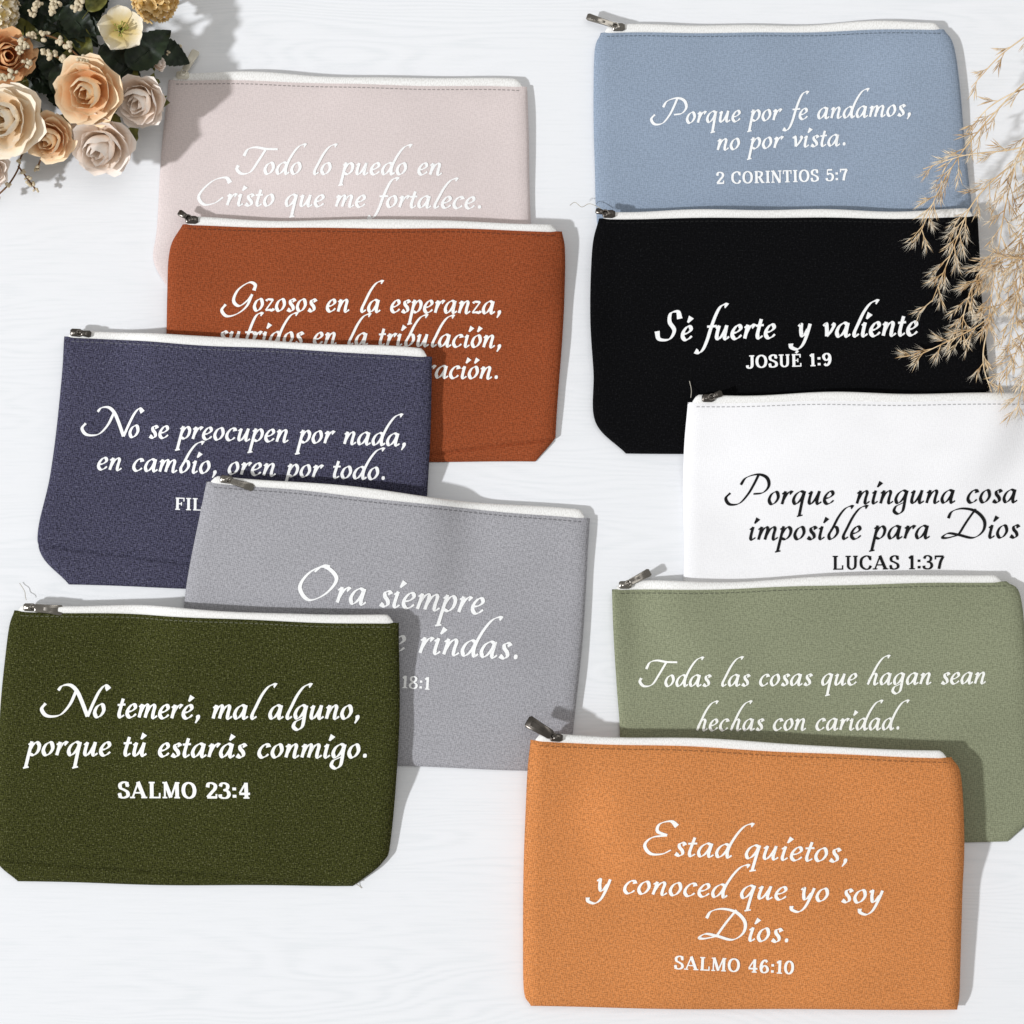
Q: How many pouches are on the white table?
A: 10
